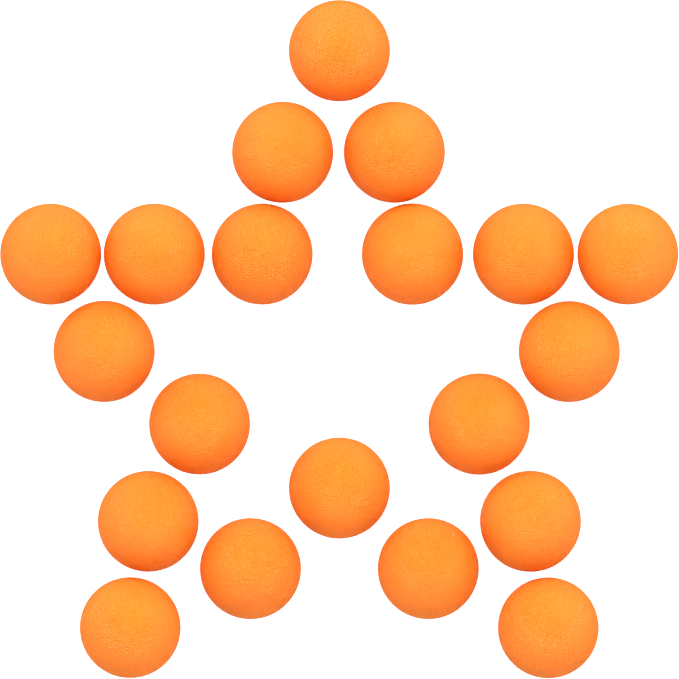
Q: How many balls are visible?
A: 20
